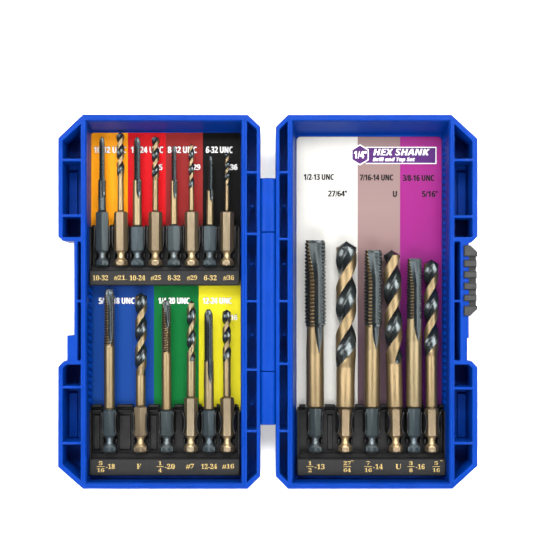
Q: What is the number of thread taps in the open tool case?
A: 10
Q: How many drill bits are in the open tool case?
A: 10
